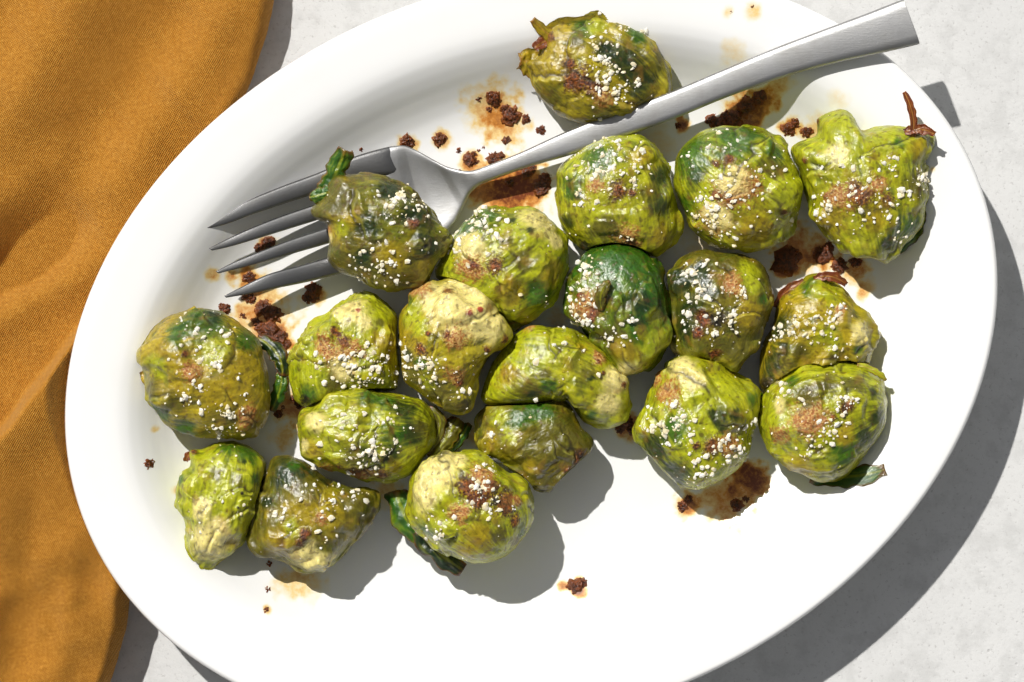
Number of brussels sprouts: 20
